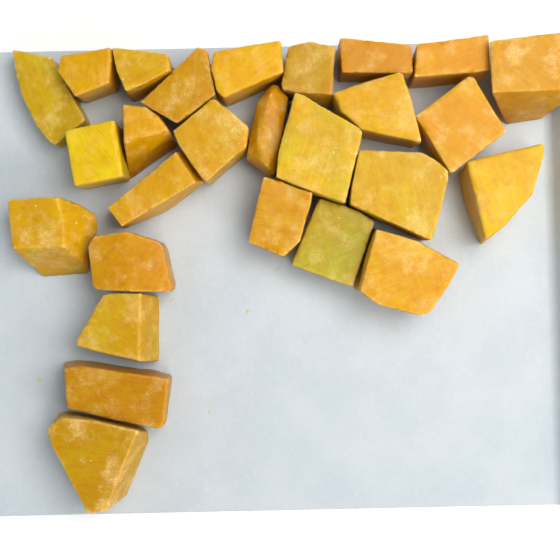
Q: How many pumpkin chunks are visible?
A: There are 27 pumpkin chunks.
